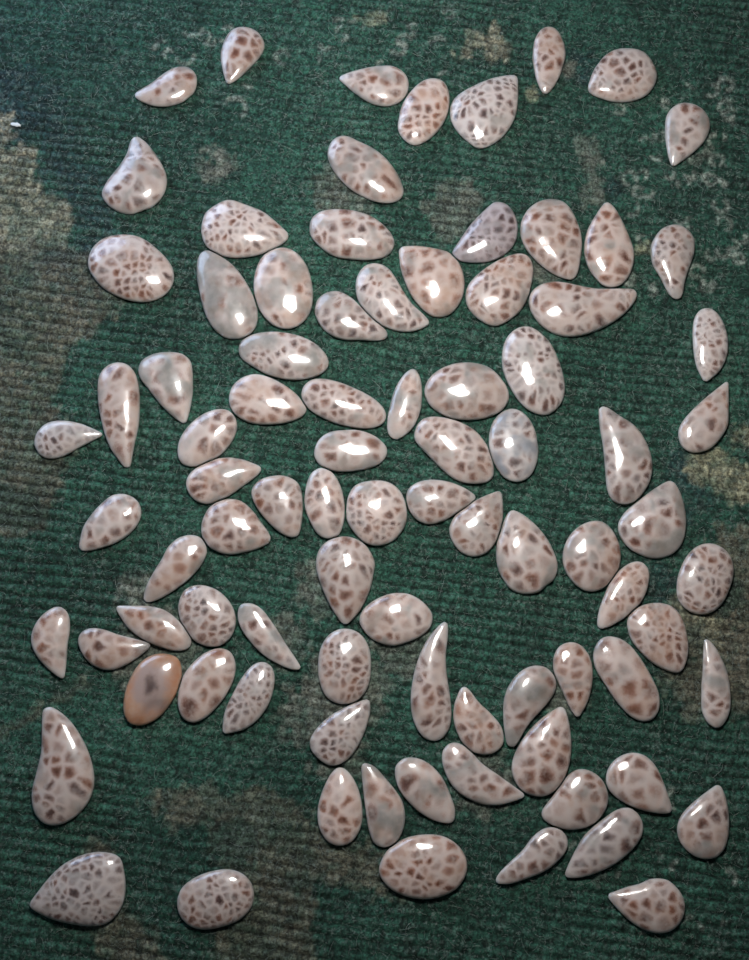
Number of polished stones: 88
